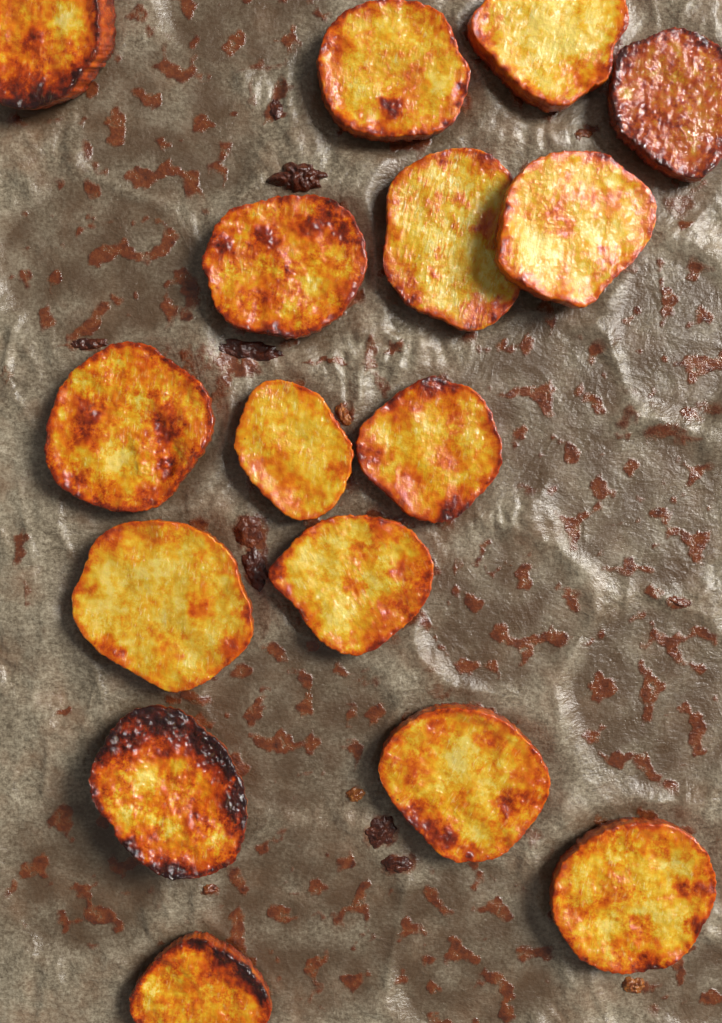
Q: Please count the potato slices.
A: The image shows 16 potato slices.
